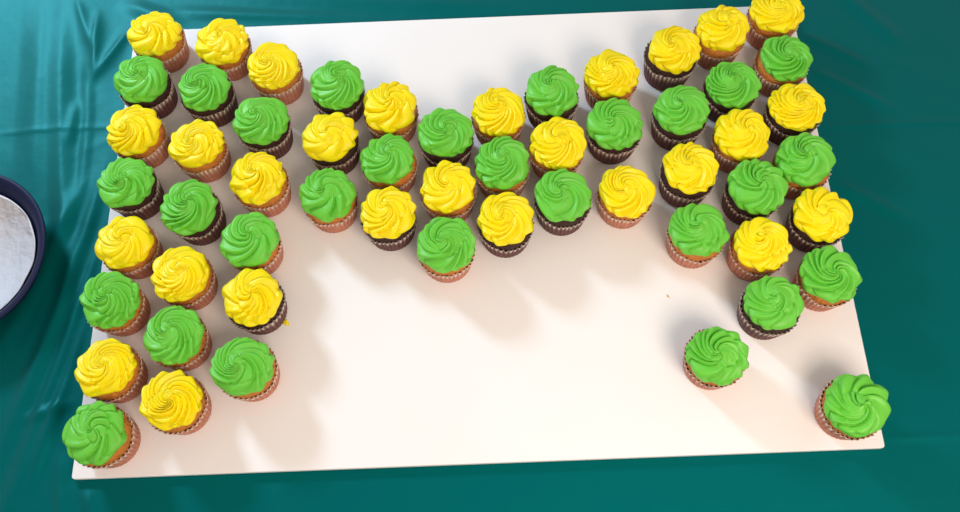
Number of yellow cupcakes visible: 28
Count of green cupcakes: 29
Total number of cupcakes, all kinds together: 57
